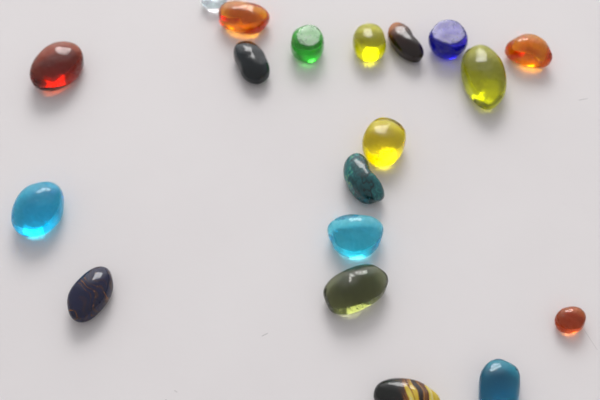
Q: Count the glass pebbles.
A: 19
